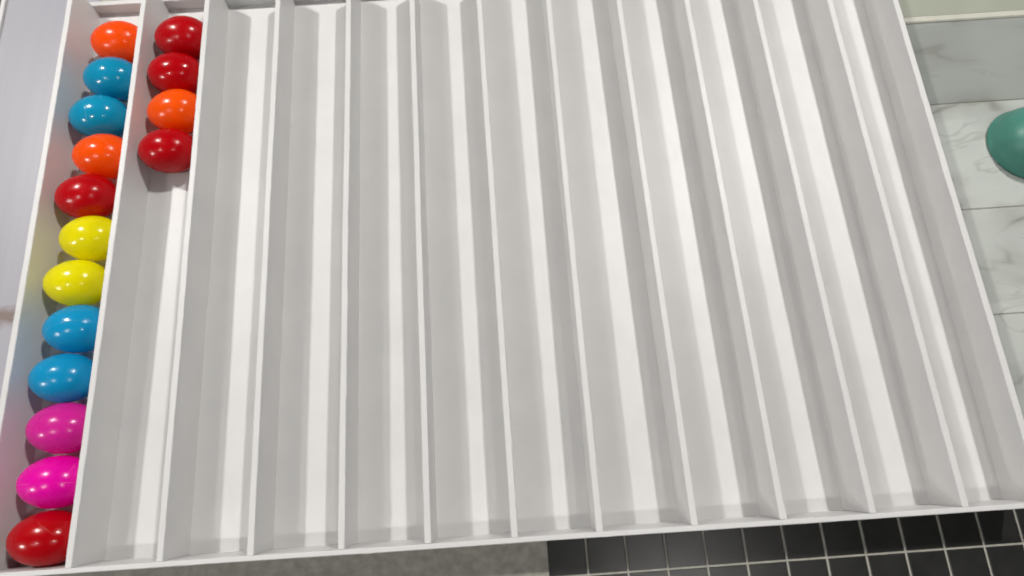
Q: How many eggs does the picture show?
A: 16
